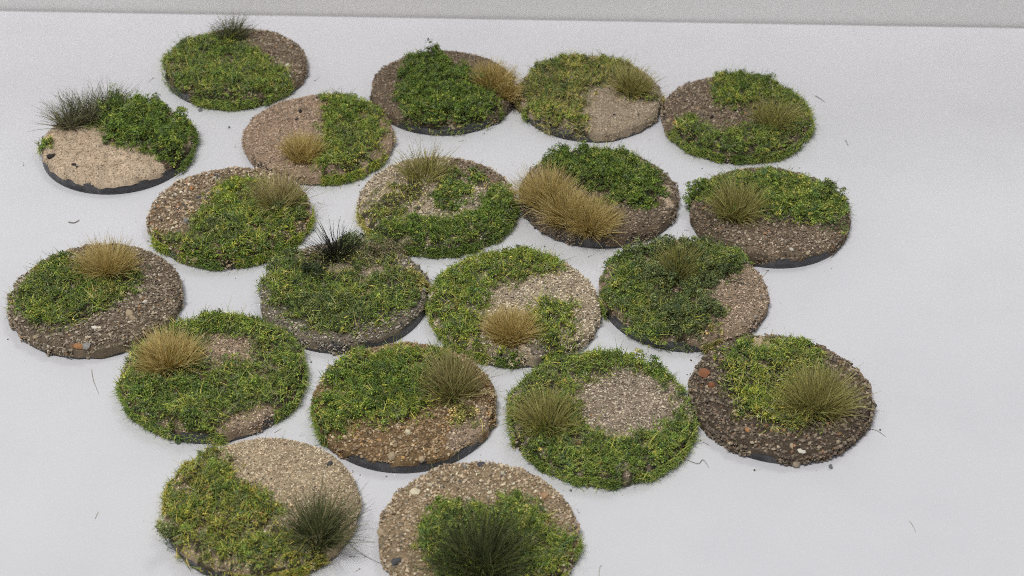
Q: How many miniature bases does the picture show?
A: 20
